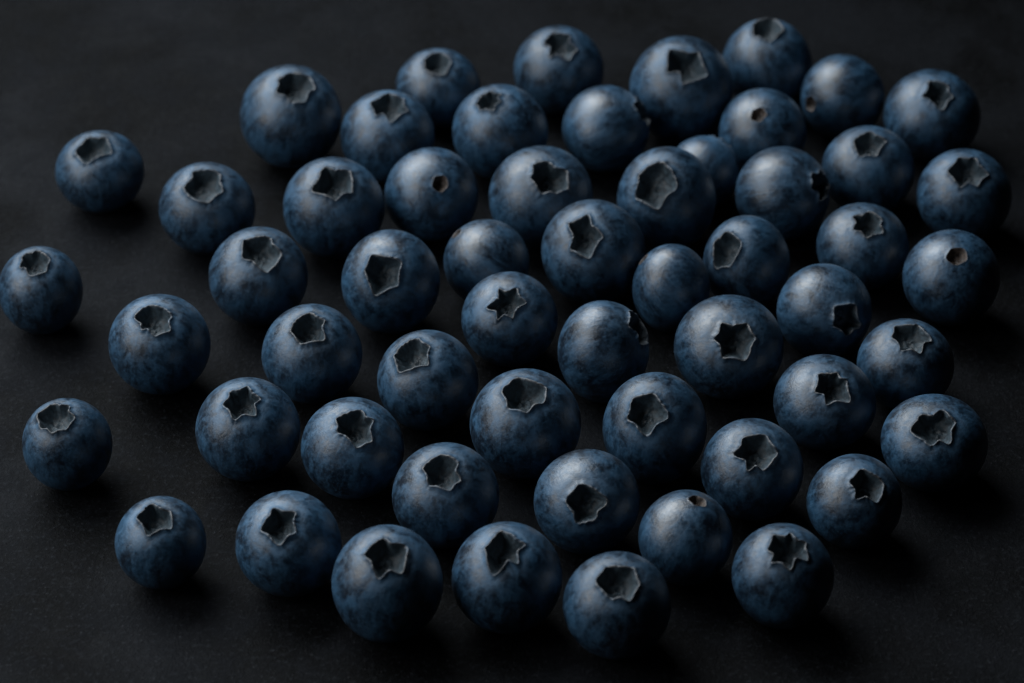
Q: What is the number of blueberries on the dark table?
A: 56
